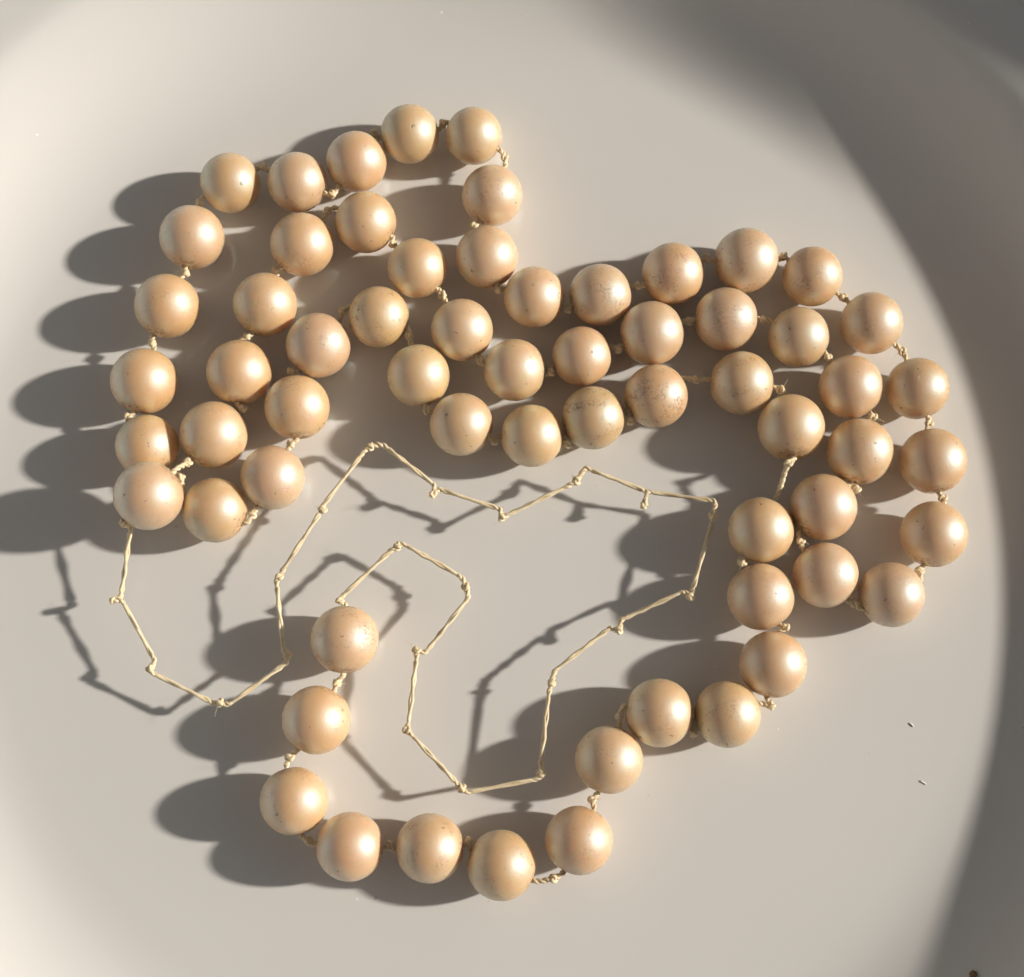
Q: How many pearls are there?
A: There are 63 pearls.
